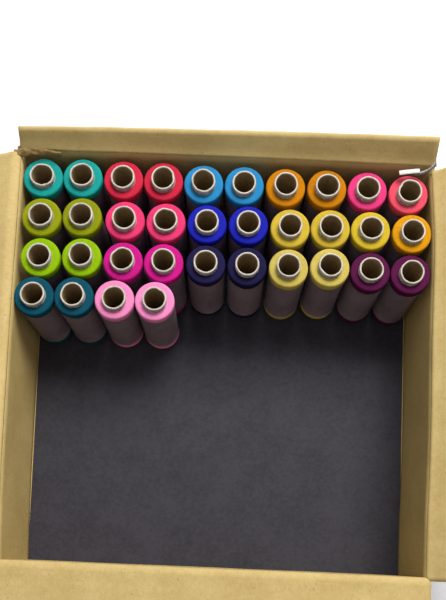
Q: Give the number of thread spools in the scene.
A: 34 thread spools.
